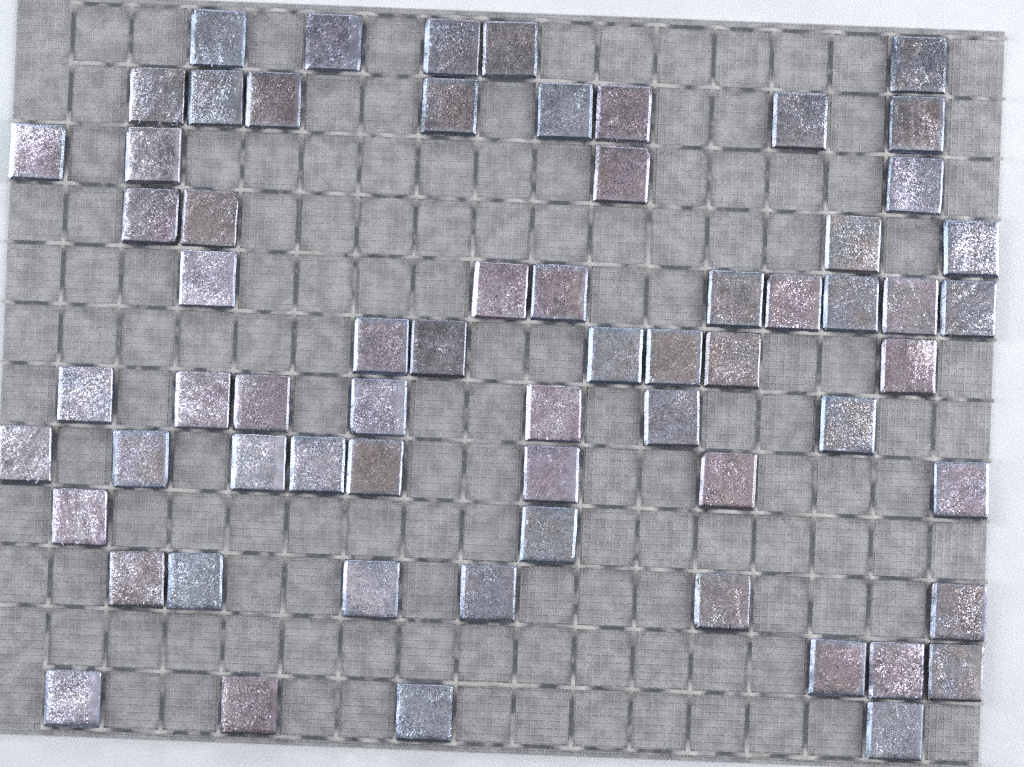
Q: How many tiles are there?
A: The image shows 65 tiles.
